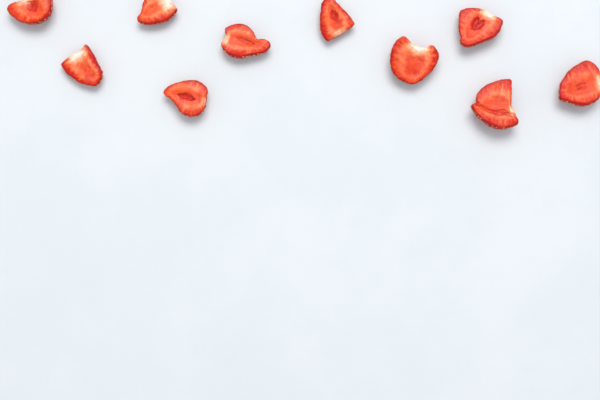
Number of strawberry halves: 10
